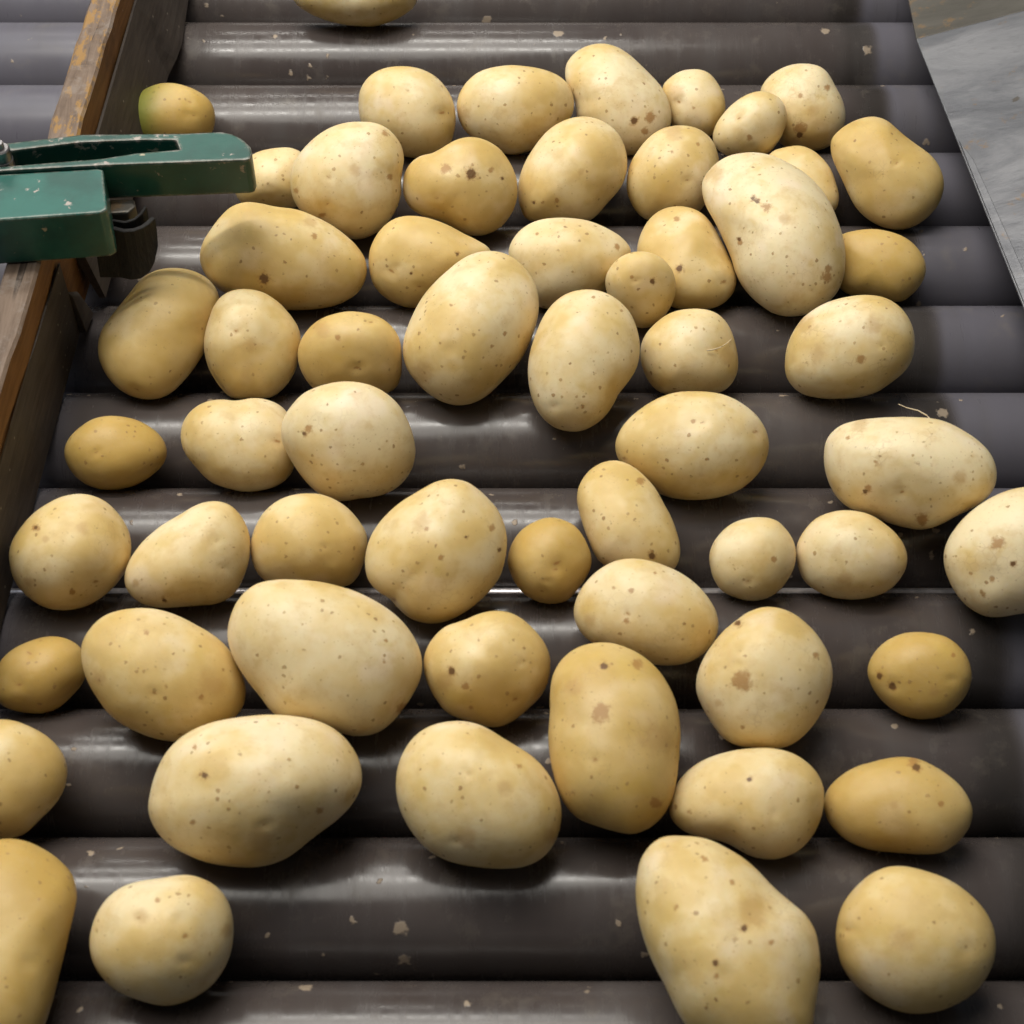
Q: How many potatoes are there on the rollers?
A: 60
